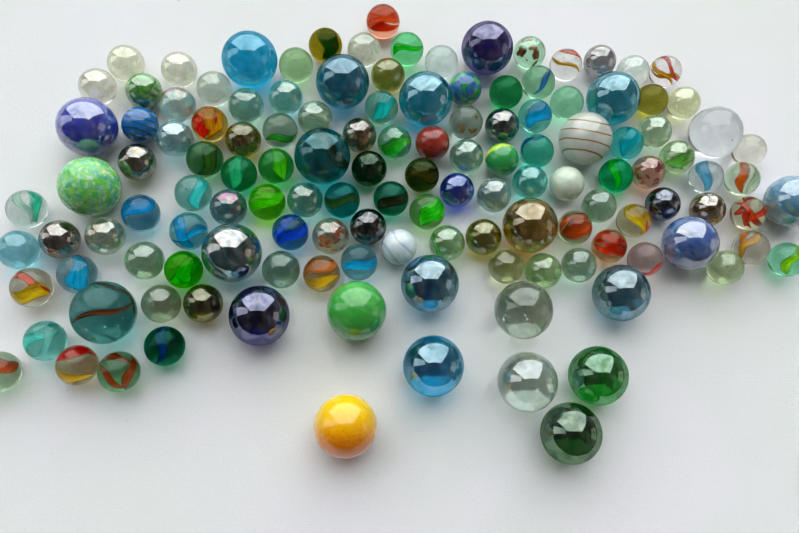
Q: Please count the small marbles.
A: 107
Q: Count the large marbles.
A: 25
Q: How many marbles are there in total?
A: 132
